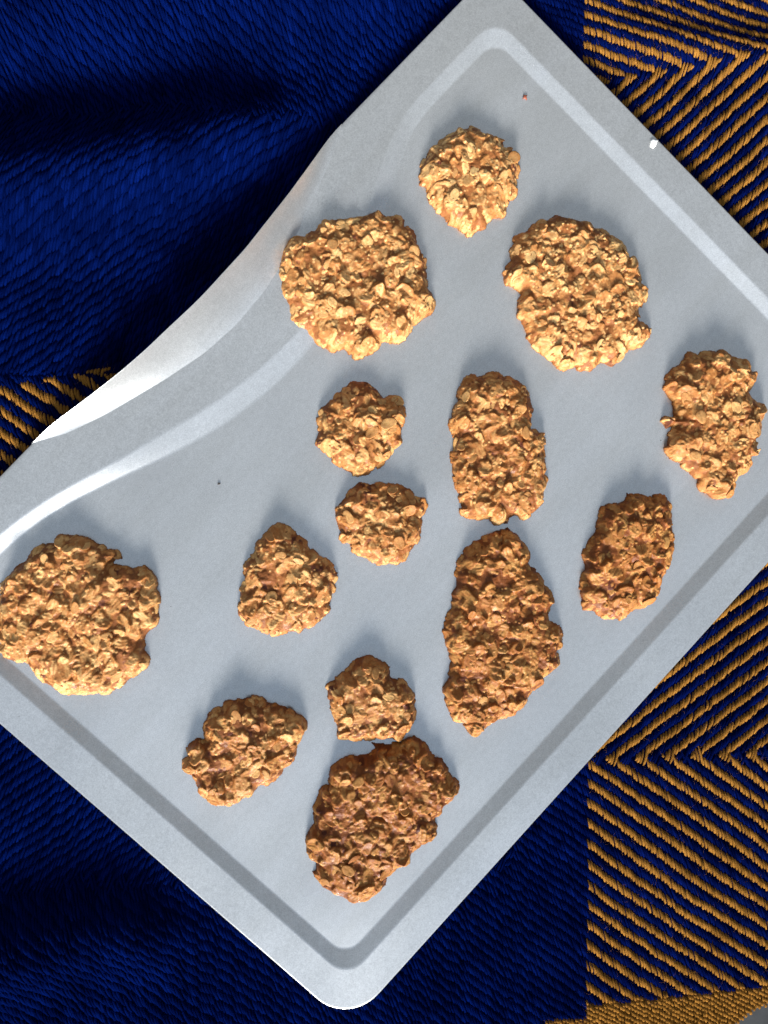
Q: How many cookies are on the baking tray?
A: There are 14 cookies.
